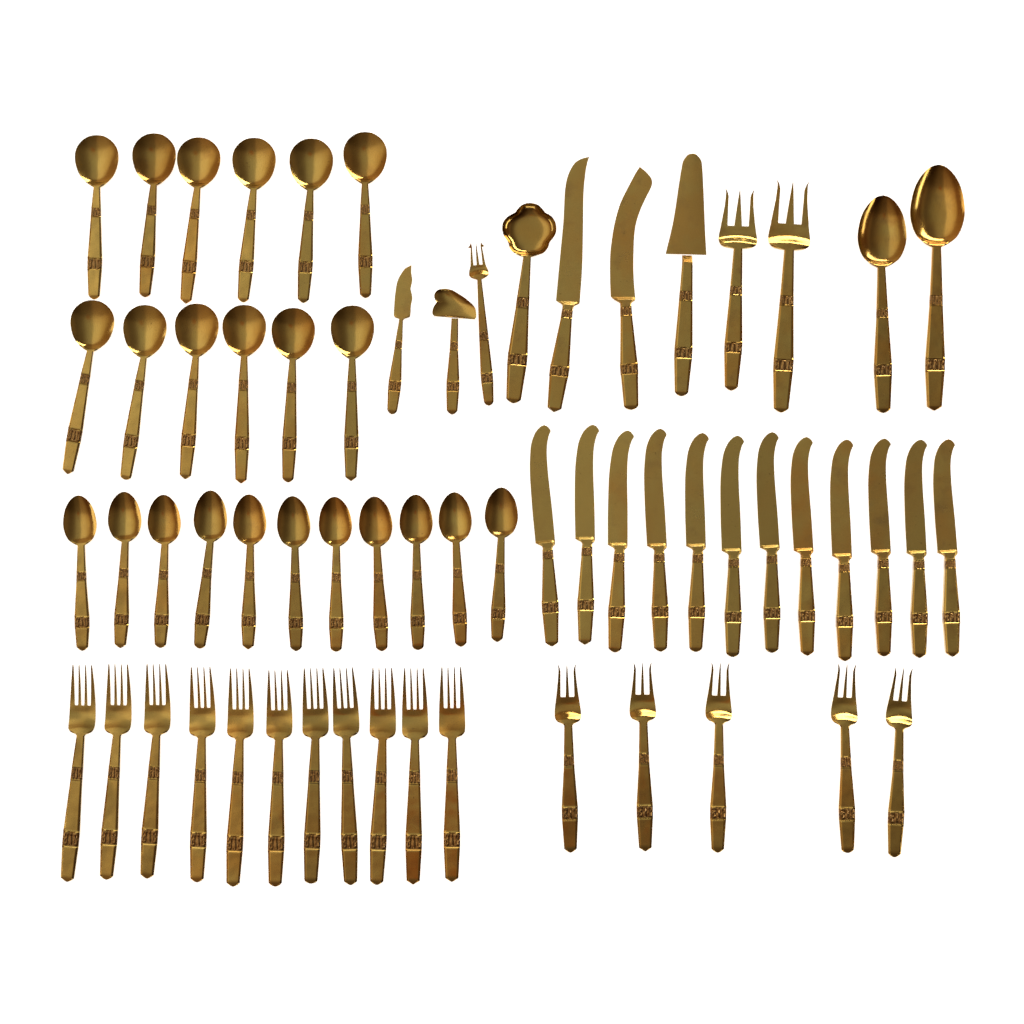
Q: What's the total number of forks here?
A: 19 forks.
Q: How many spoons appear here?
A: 26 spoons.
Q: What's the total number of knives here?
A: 15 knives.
